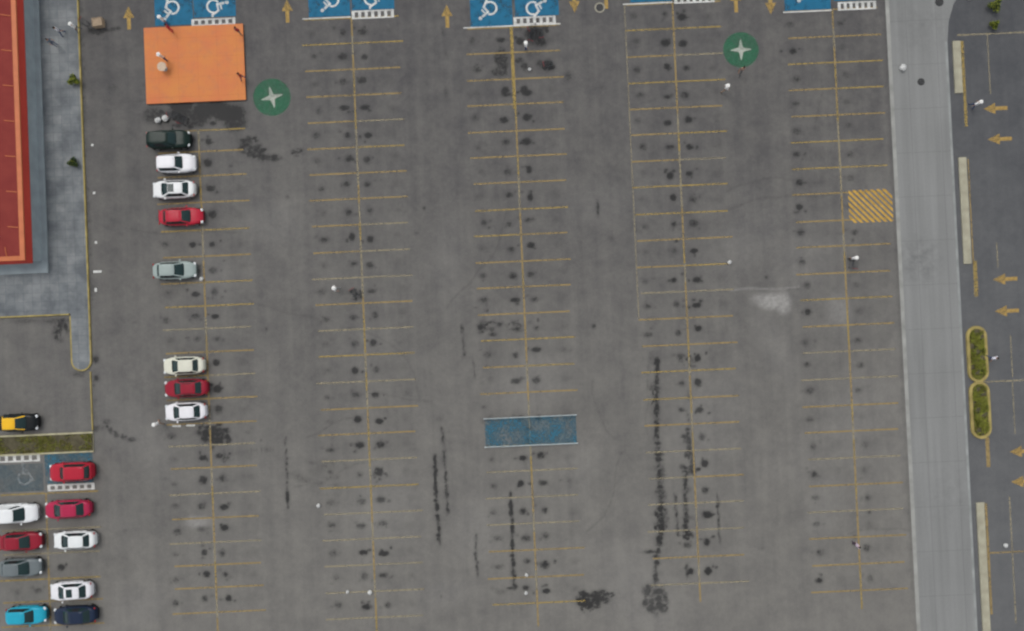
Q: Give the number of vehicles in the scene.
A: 18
